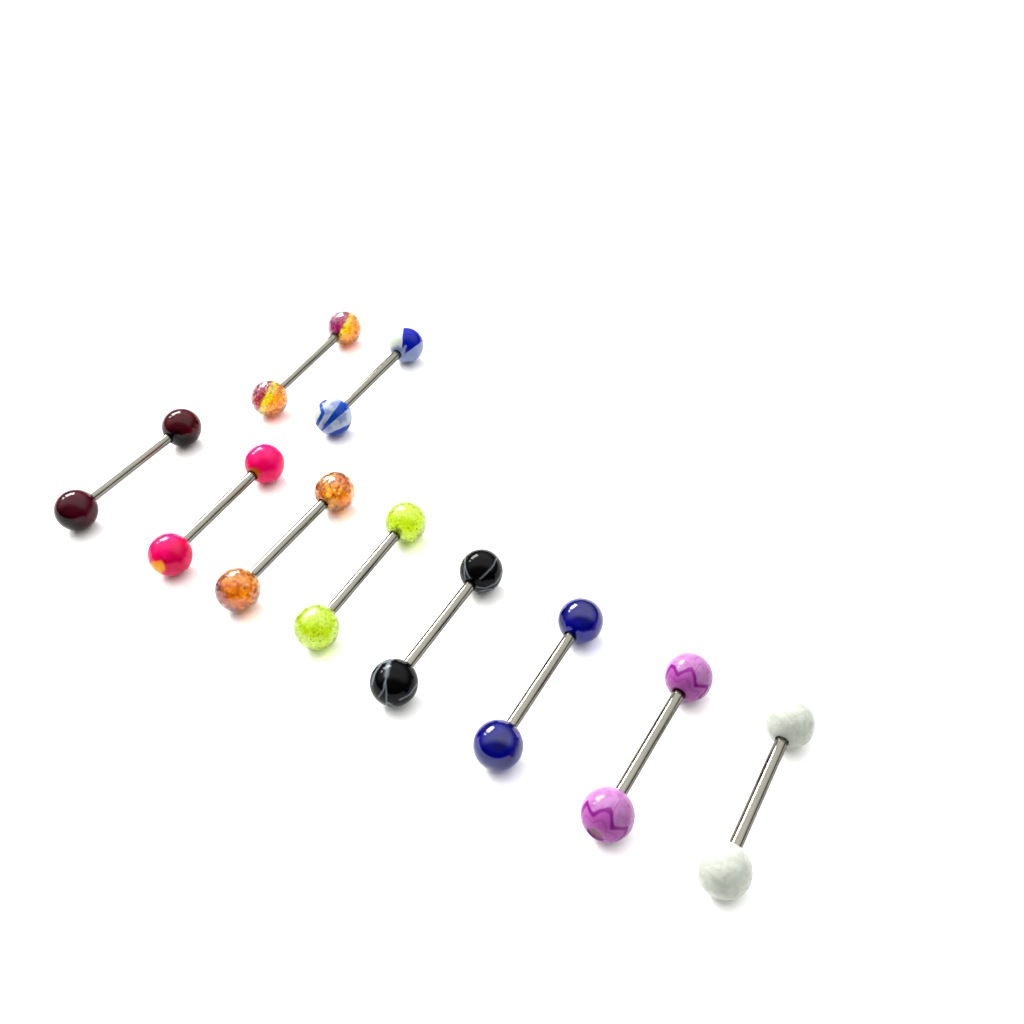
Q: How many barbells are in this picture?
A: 10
